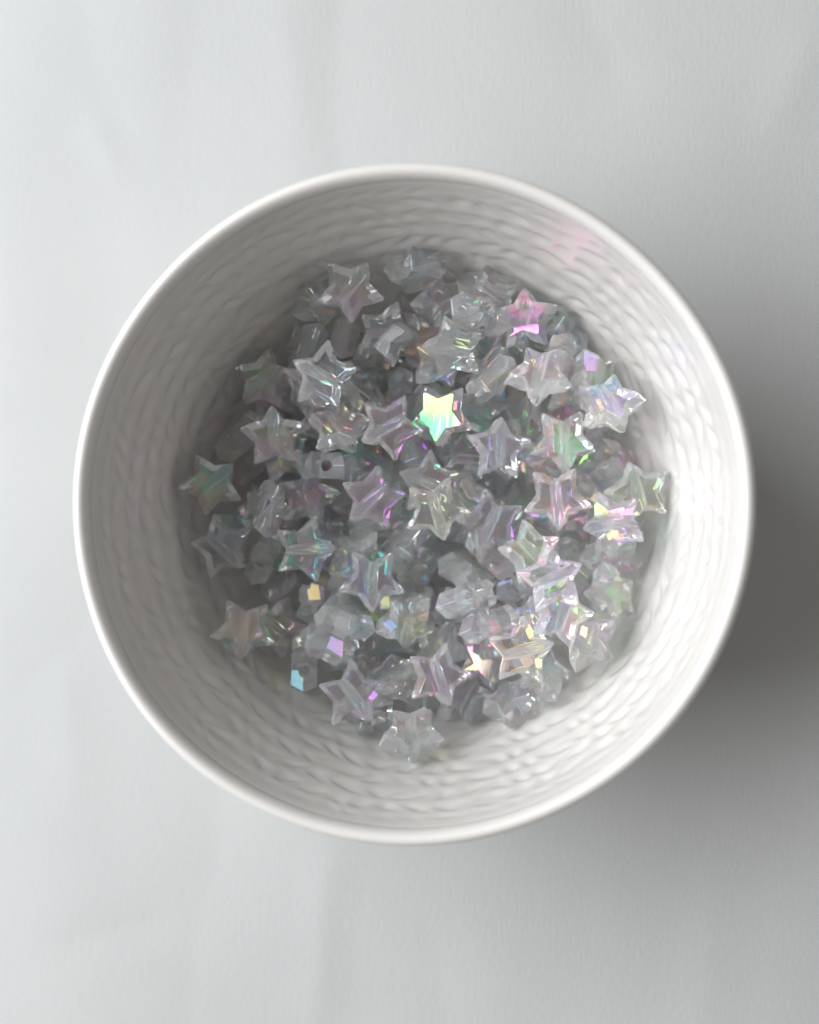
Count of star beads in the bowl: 162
